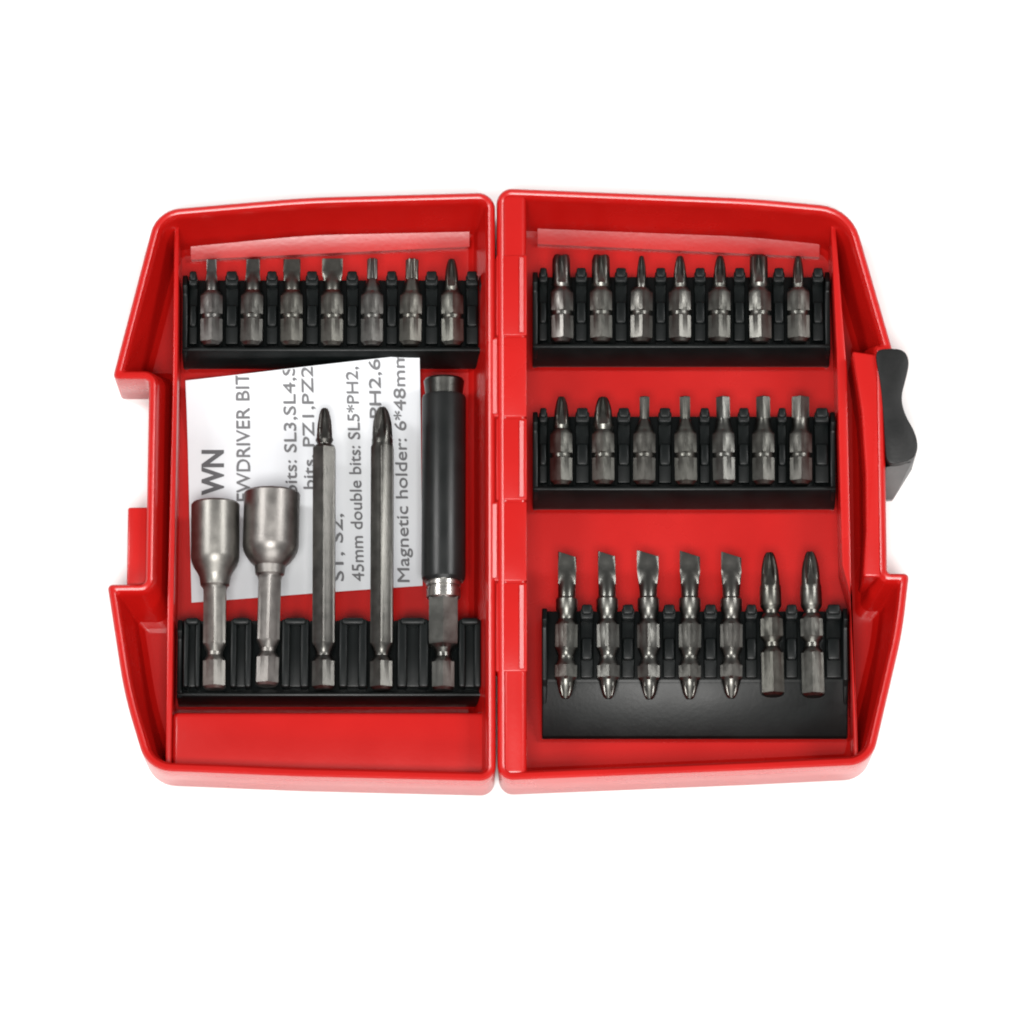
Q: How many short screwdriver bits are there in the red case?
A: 21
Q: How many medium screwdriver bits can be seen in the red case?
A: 7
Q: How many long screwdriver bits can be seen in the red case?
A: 2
